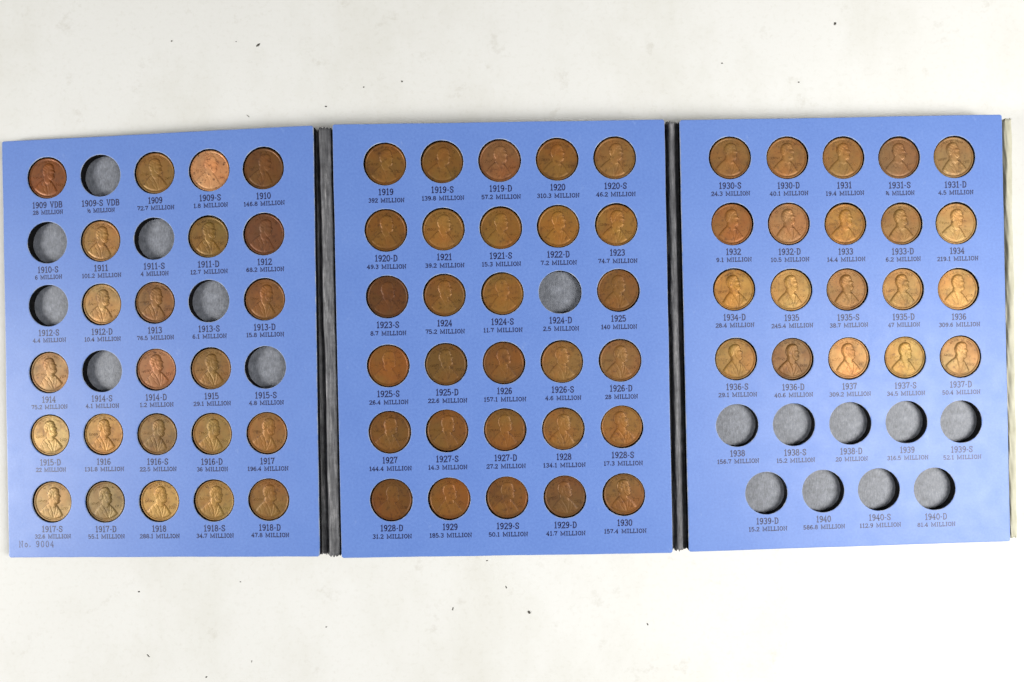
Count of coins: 72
